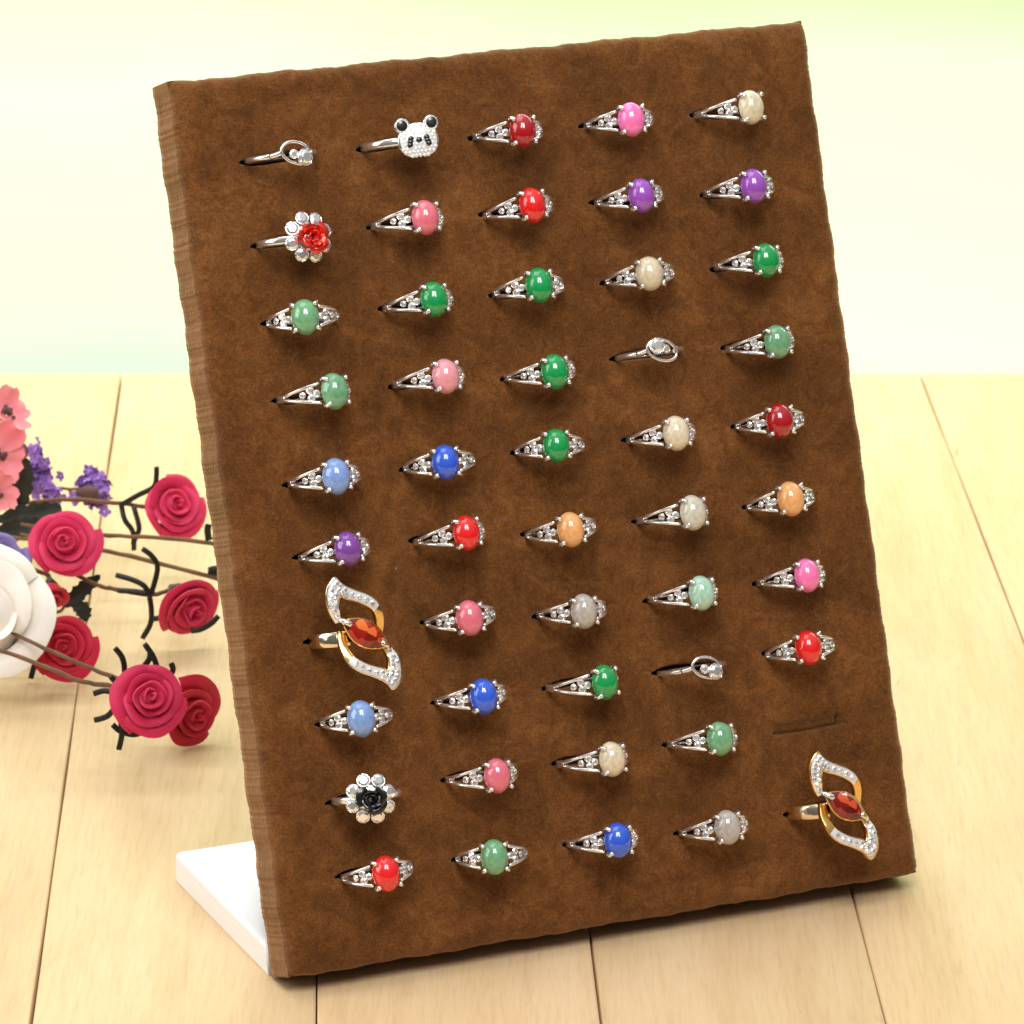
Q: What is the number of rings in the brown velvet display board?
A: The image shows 49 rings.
